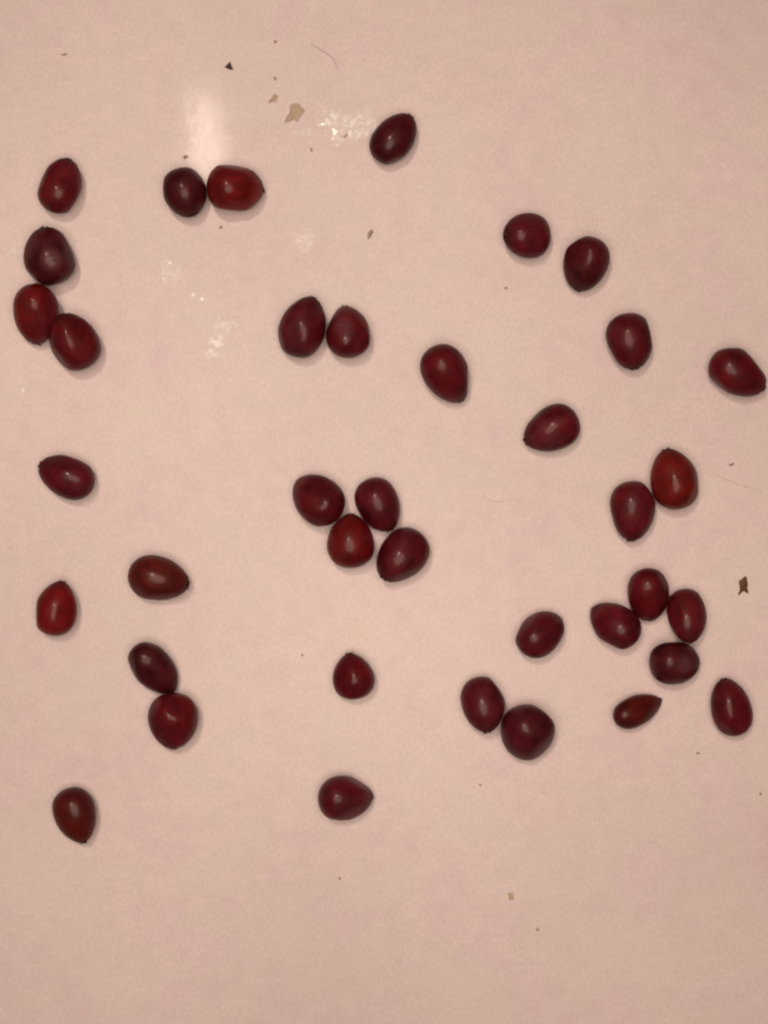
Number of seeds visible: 38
